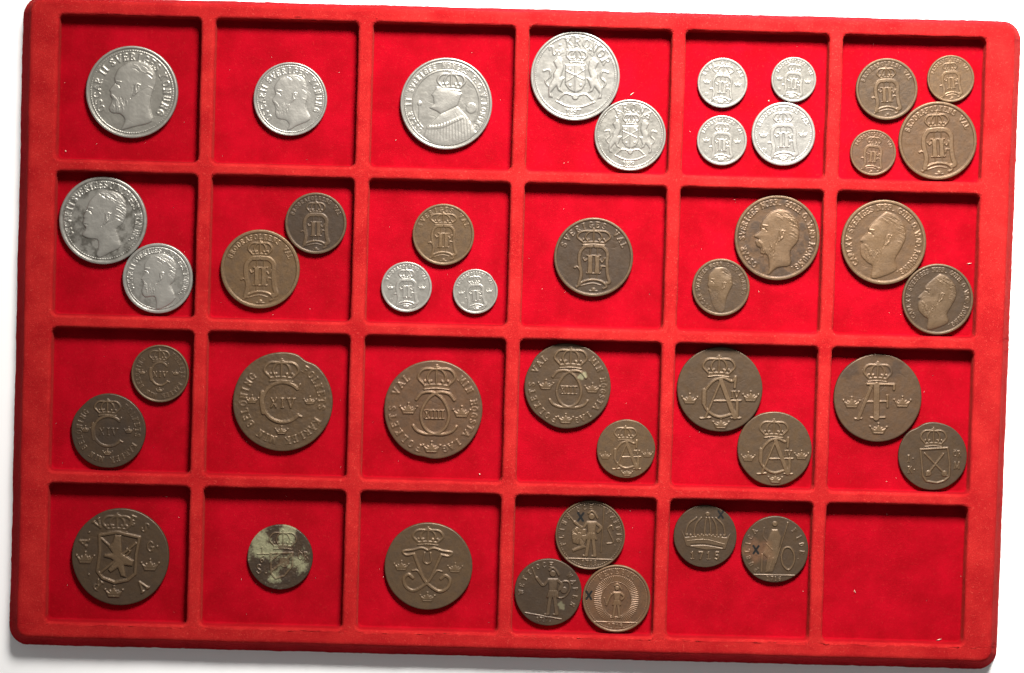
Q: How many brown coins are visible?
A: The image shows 30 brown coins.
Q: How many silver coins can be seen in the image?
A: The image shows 13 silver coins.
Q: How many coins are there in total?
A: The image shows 43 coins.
